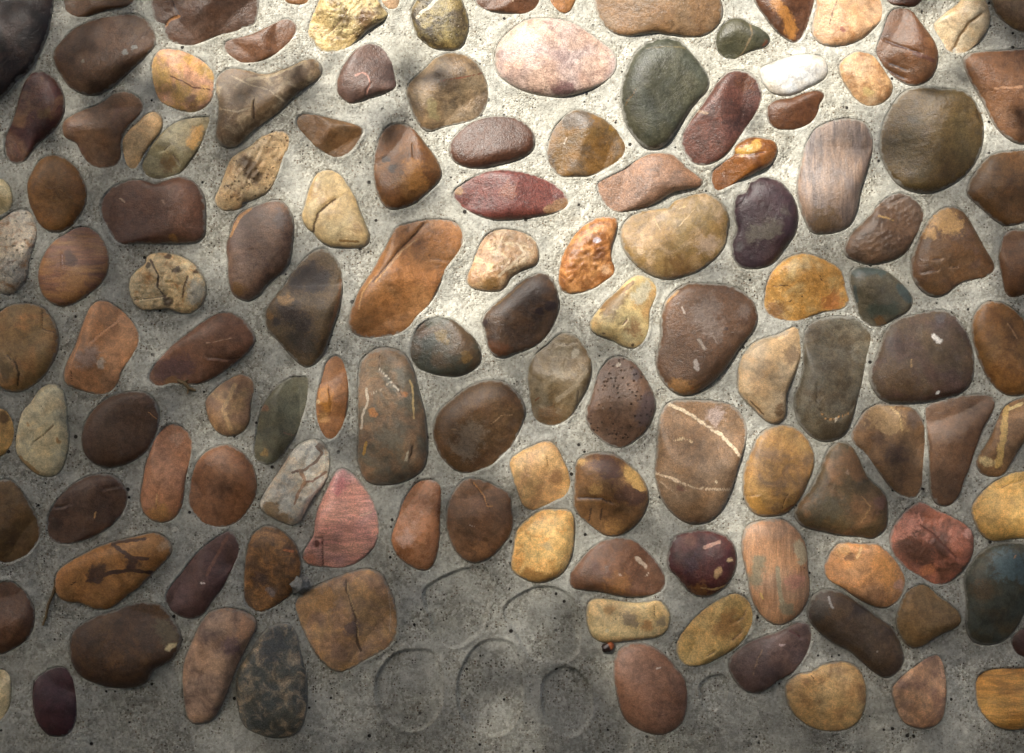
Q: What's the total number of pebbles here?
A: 129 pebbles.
